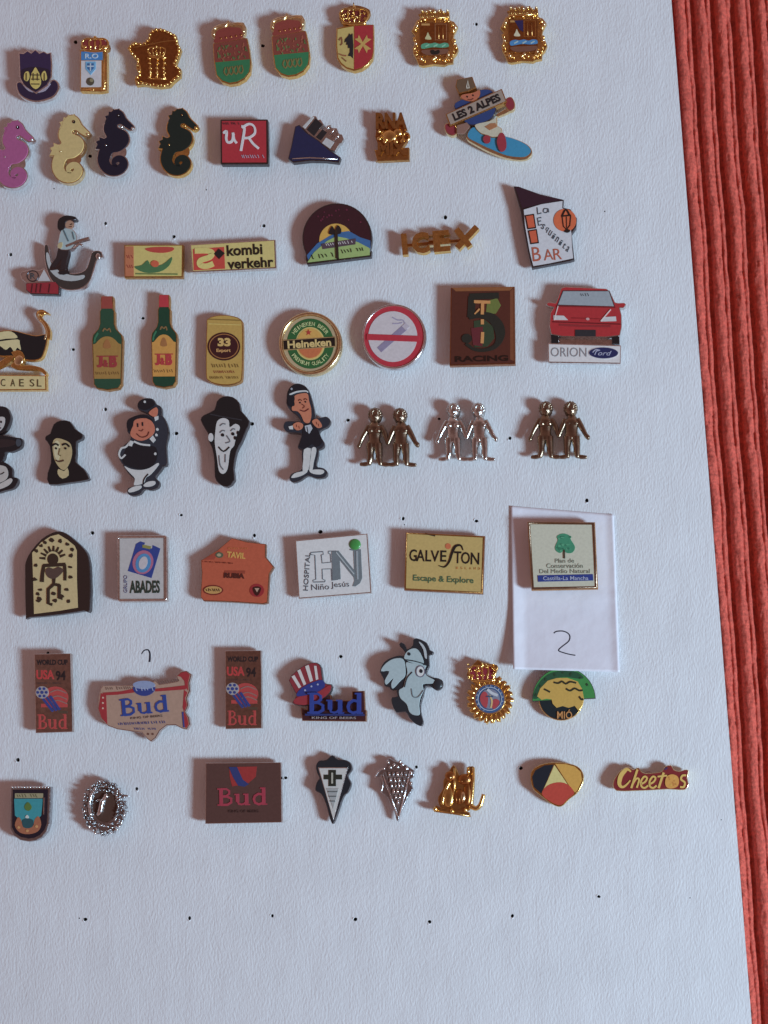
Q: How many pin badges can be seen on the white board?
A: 59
